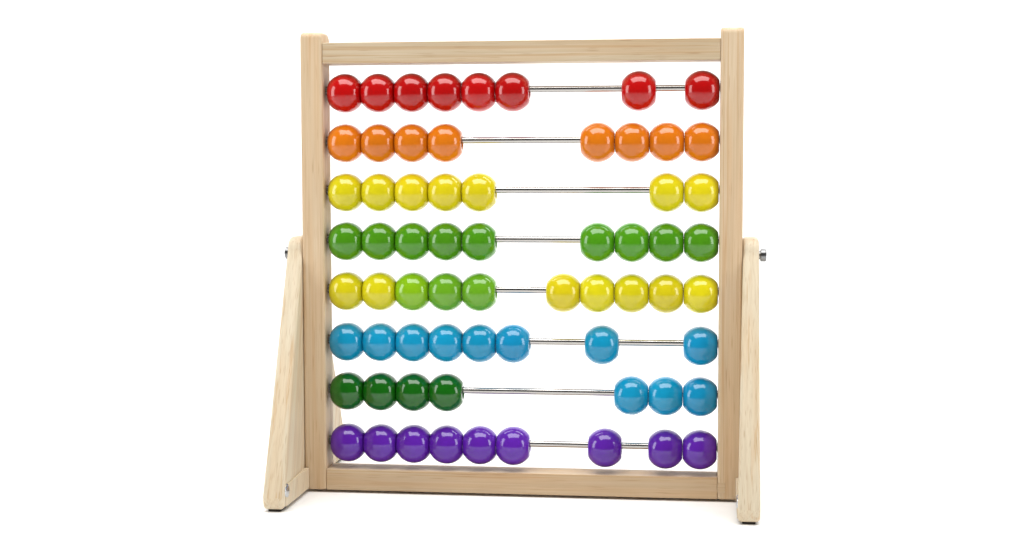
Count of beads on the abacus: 66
